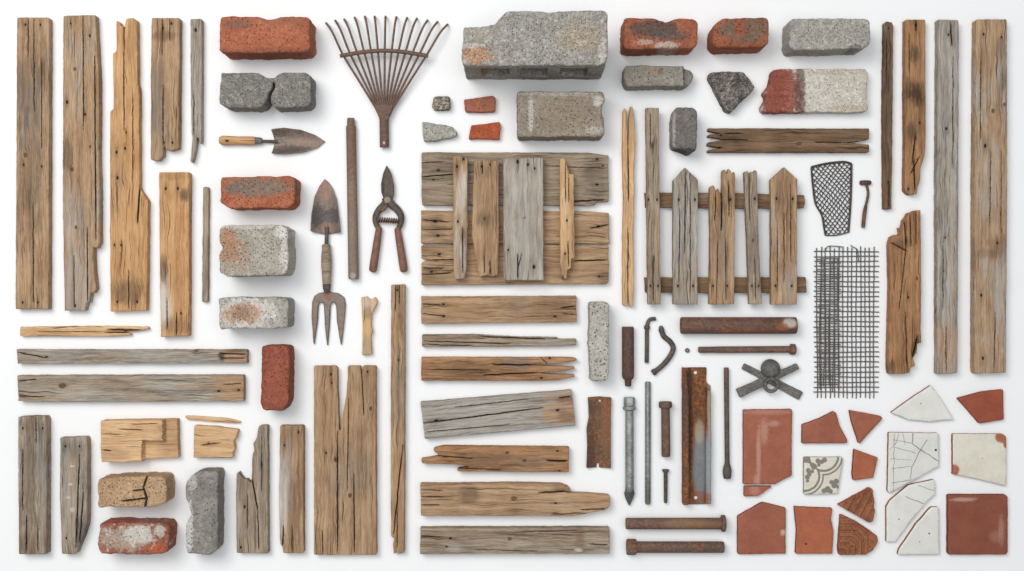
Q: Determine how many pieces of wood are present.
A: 41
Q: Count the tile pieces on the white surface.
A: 19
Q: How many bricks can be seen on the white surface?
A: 17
